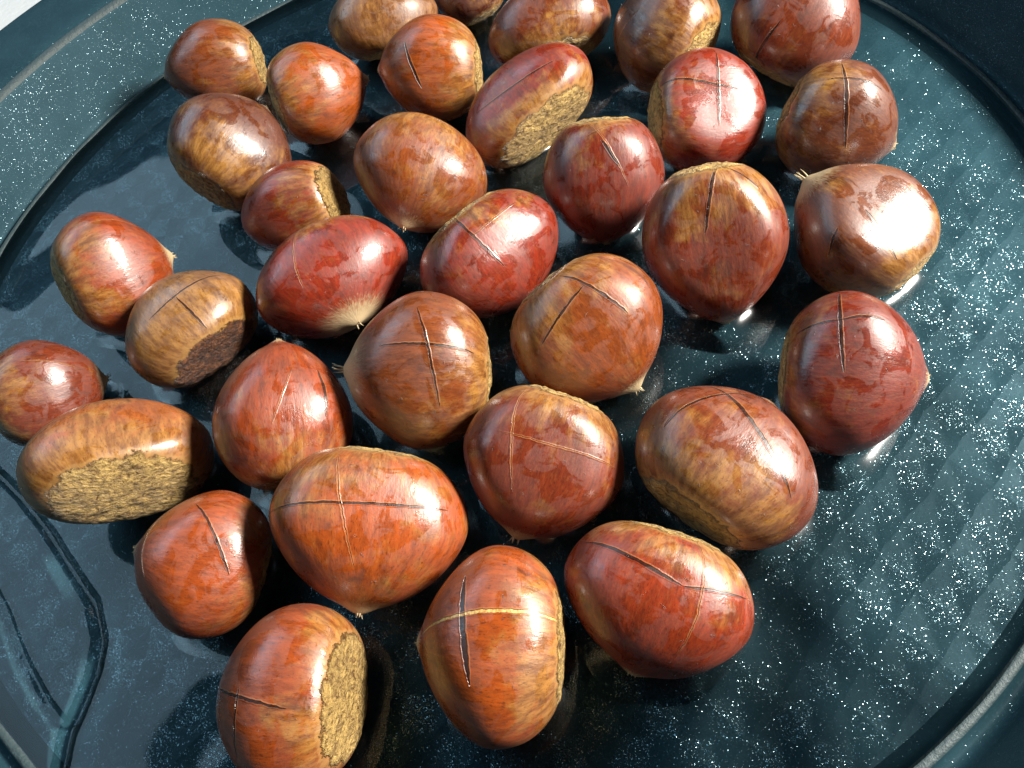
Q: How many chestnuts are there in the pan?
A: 34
